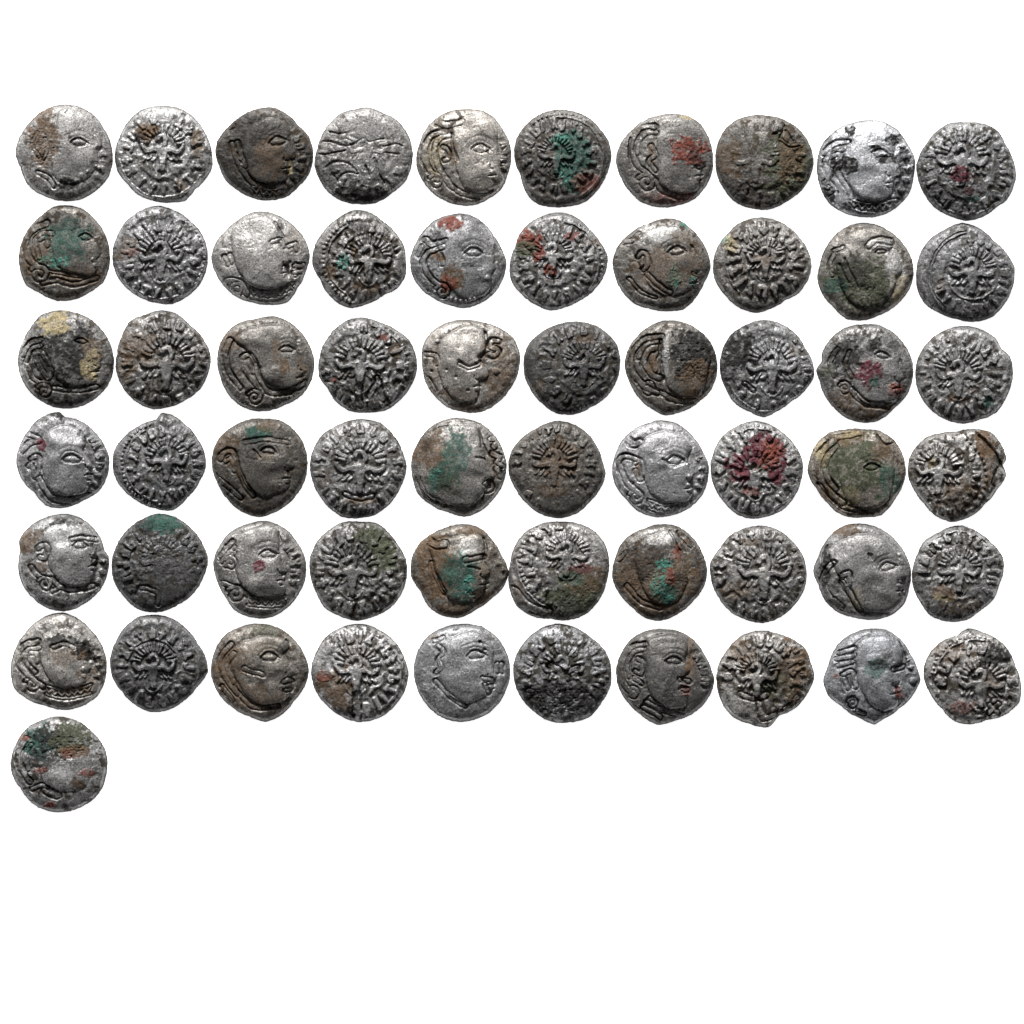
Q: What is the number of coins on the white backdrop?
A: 61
